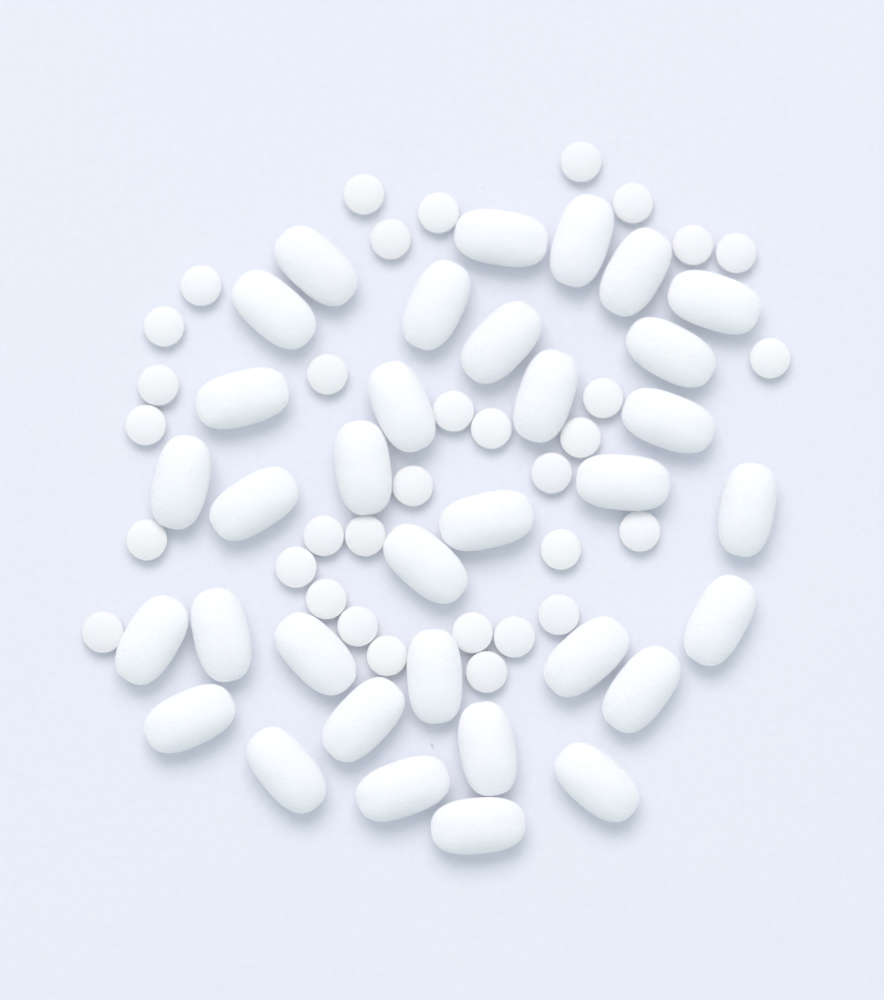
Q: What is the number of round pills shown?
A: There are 33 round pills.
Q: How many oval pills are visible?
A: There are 34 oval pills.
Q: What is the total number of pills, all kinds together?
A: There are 67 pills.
